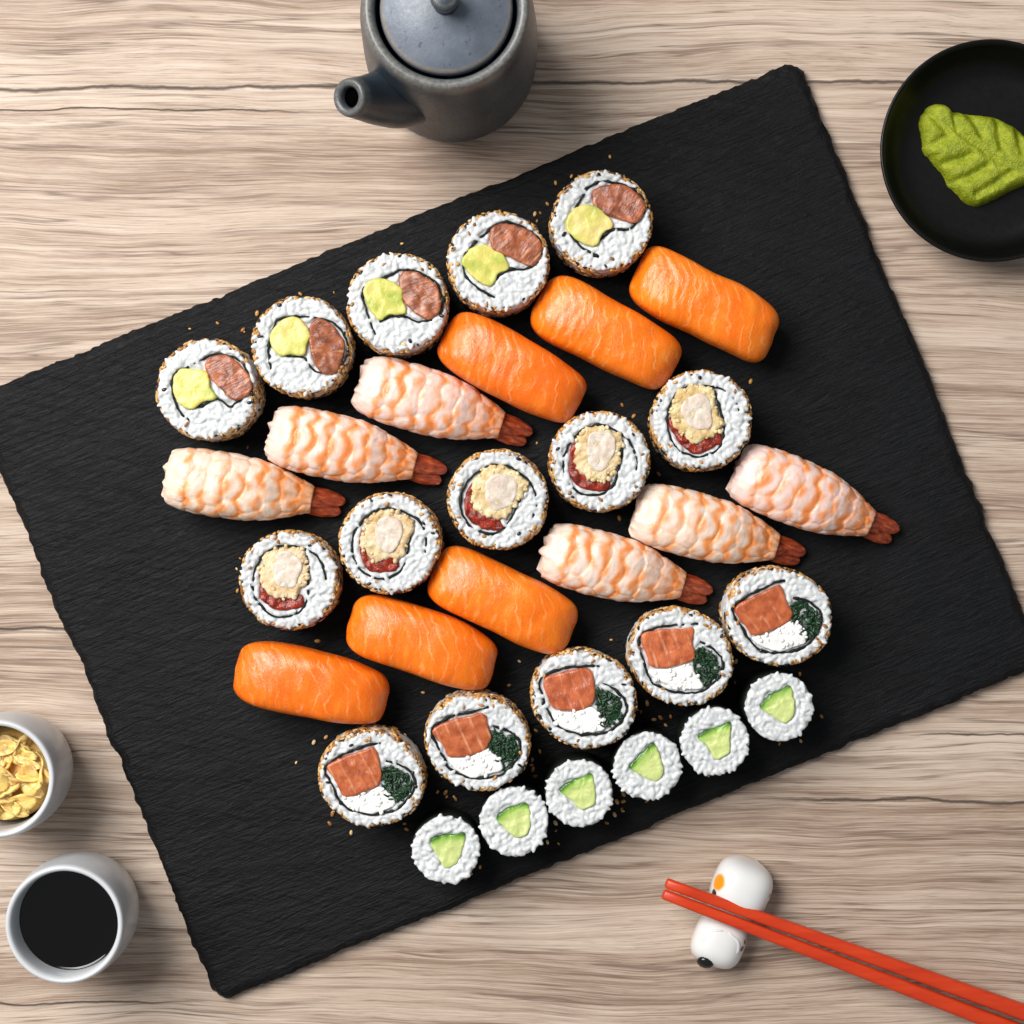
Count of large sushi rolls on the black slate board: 15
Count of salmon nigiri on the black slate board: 6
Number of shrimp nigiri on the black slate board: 6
